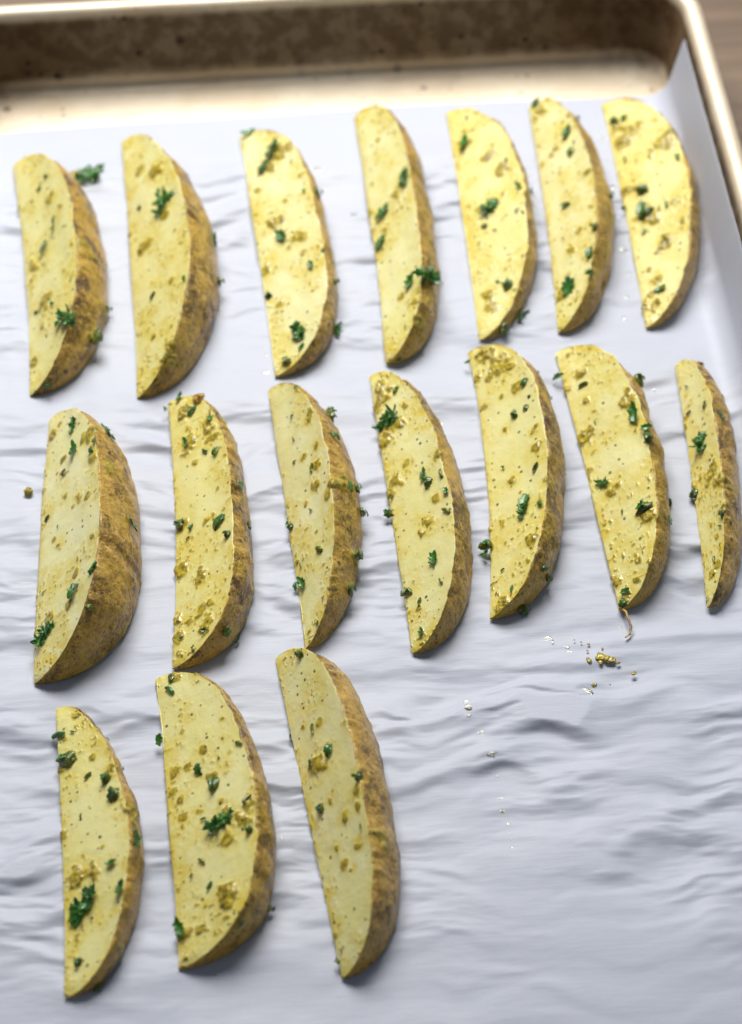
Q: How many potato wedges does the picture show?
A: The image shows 17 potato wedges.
